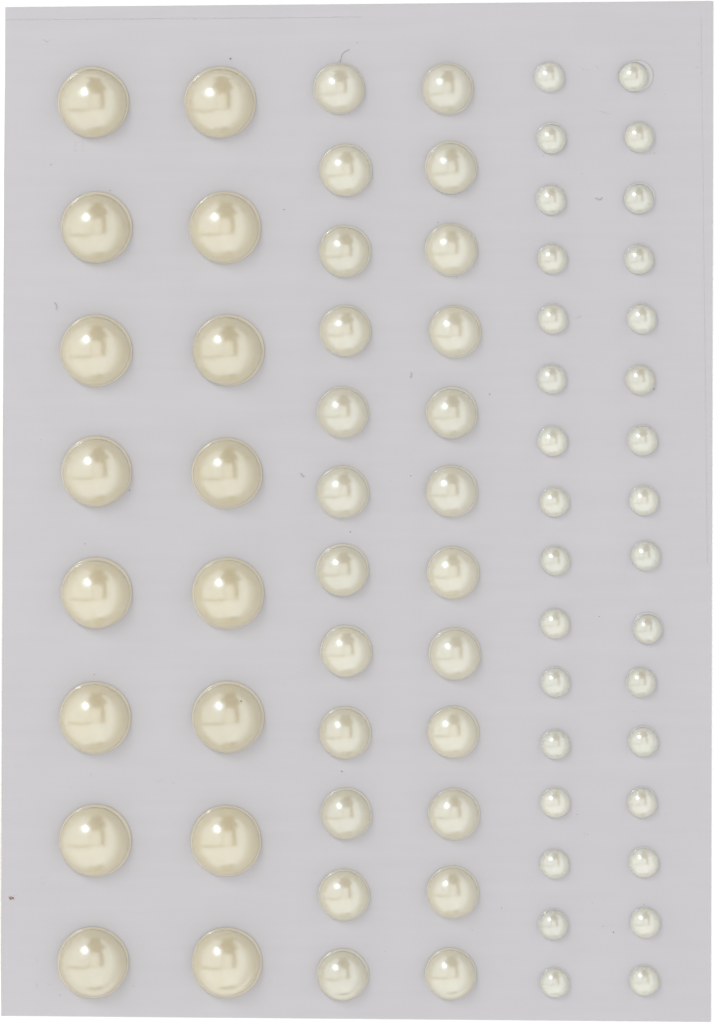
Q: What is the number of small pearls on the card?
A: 32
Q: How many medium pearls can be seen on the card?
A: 24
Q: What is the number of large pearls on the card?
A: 16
